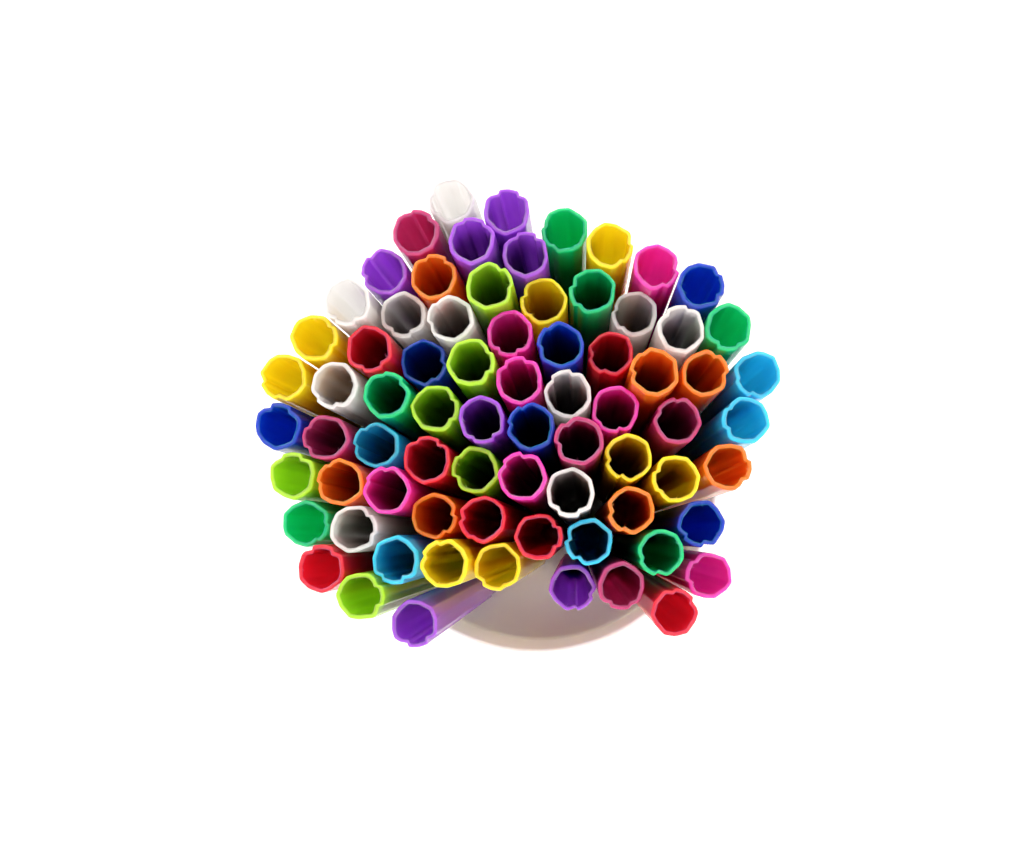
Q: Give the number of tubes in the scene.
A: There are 74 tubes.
